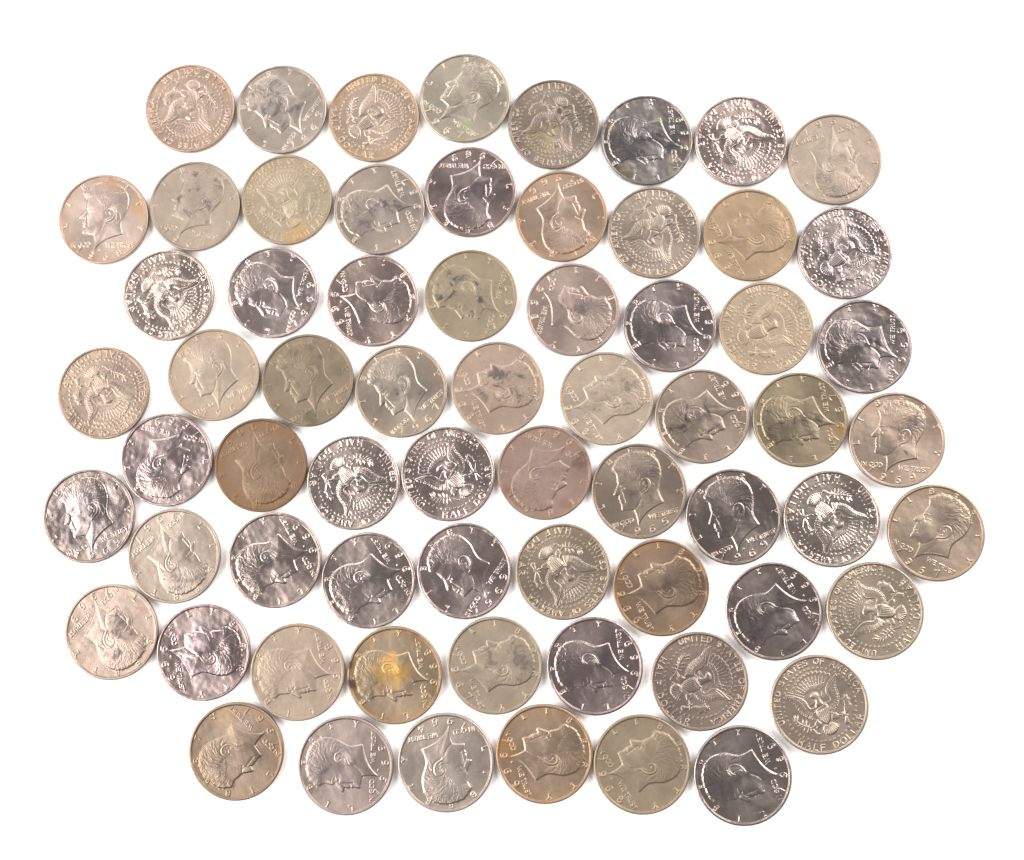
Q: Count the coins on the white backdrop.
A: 66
